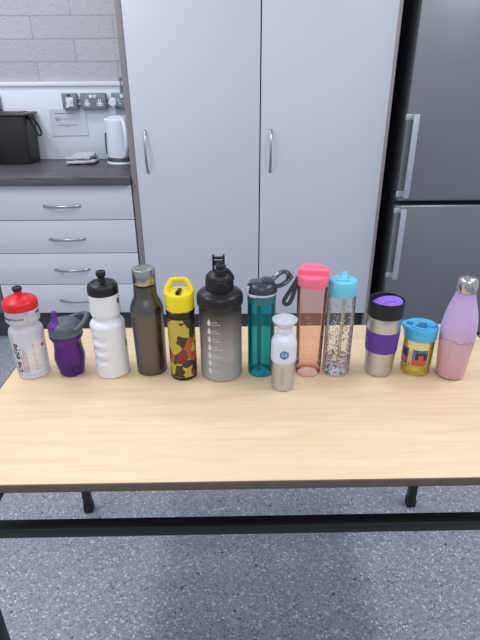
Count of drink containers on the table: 13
